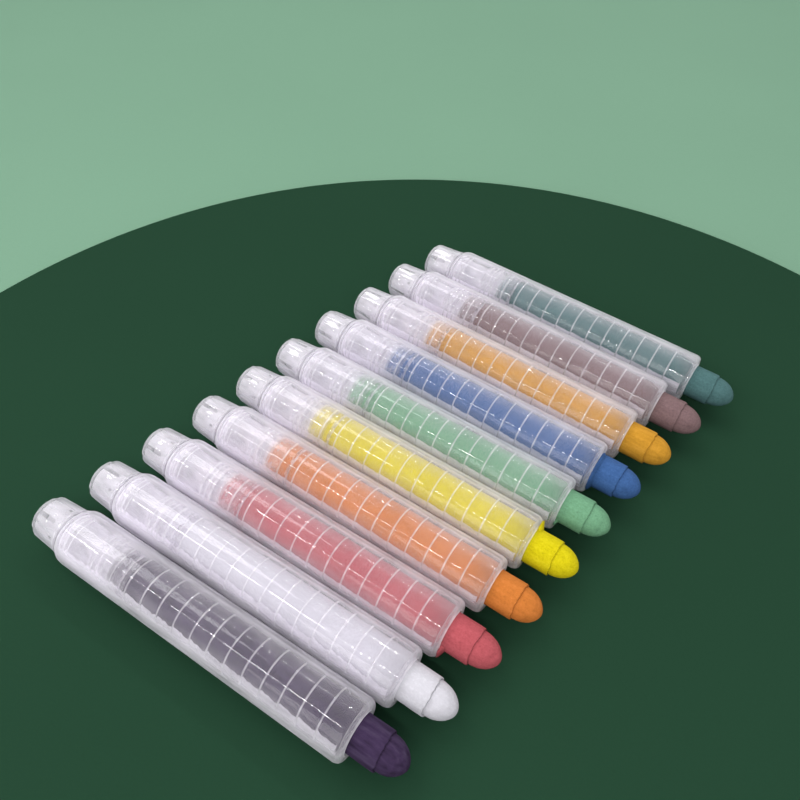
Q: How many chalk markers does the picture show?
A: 10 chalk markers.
